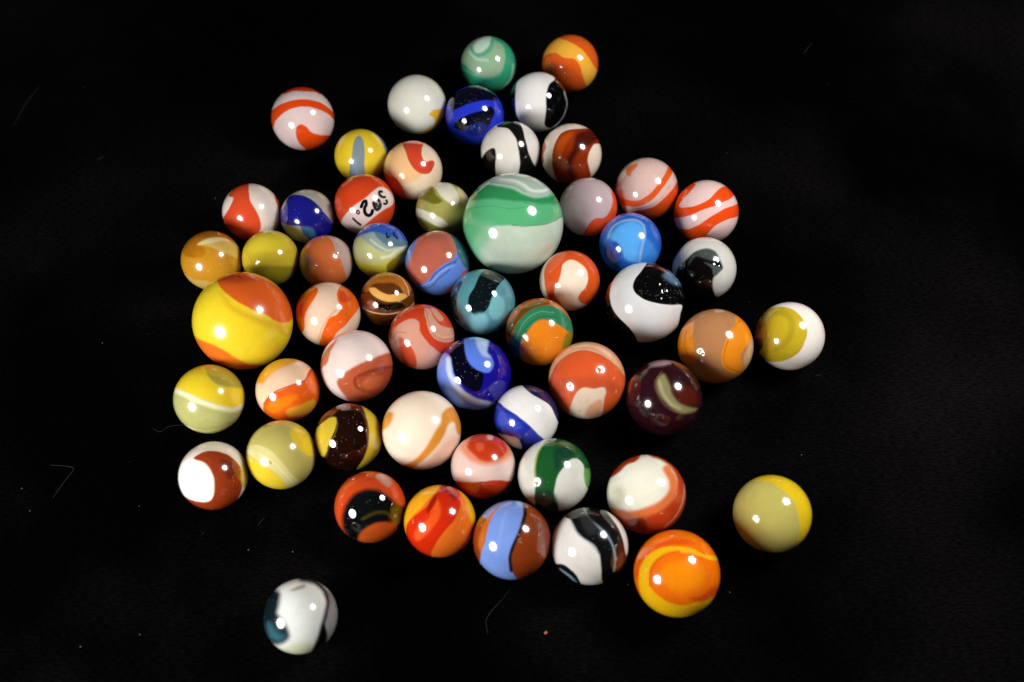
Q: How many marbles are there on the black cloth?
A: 56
